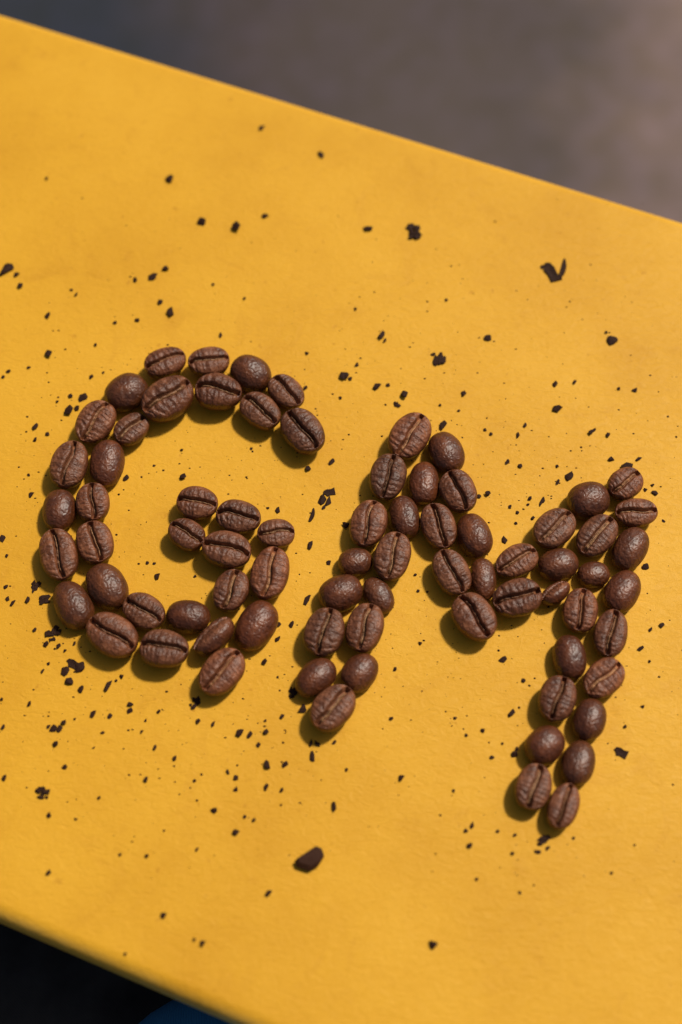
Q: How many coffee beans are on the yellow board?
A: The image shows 76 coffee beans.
